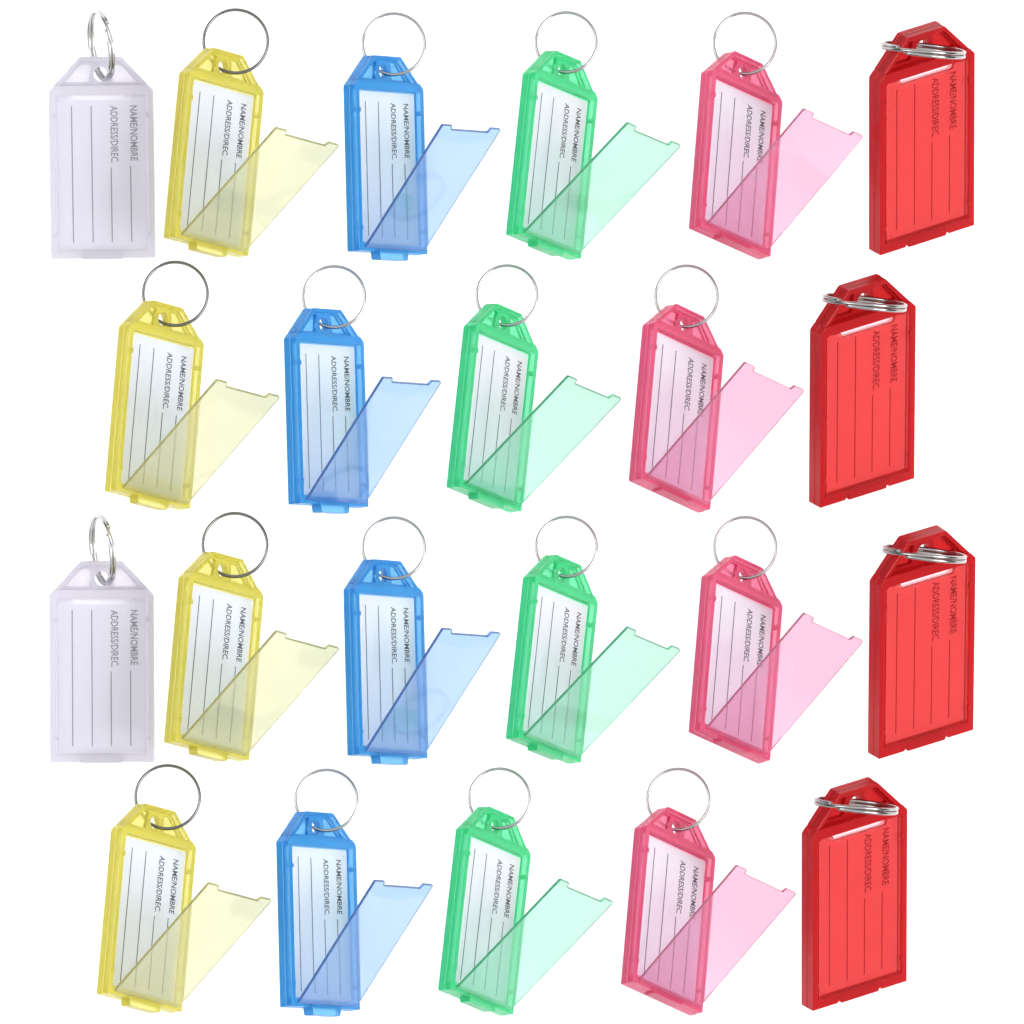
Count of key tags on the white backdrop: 22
